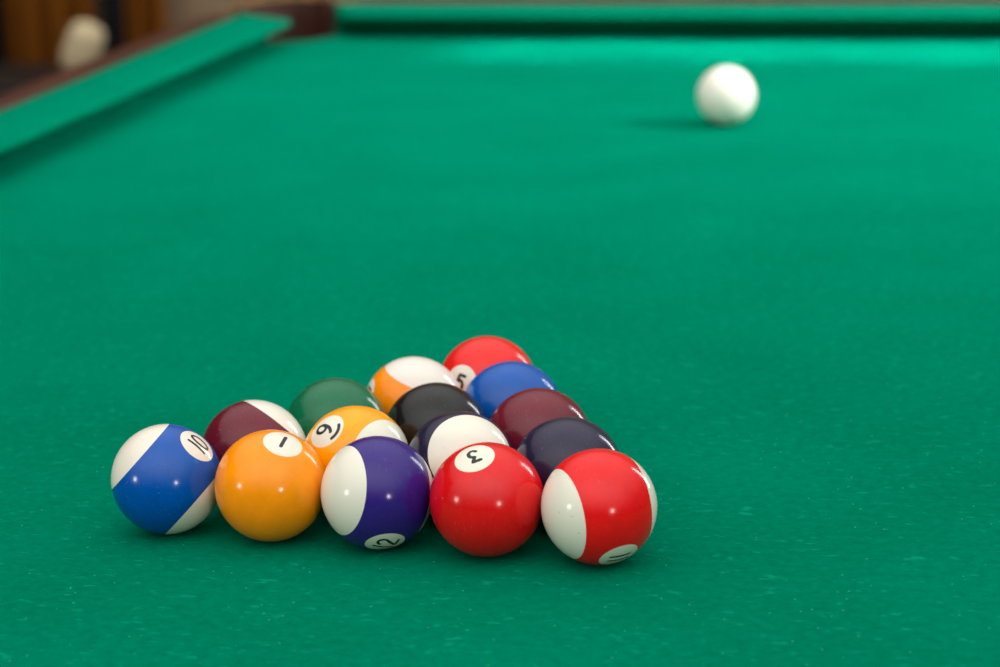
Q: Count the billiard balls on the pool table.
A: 16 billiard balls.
